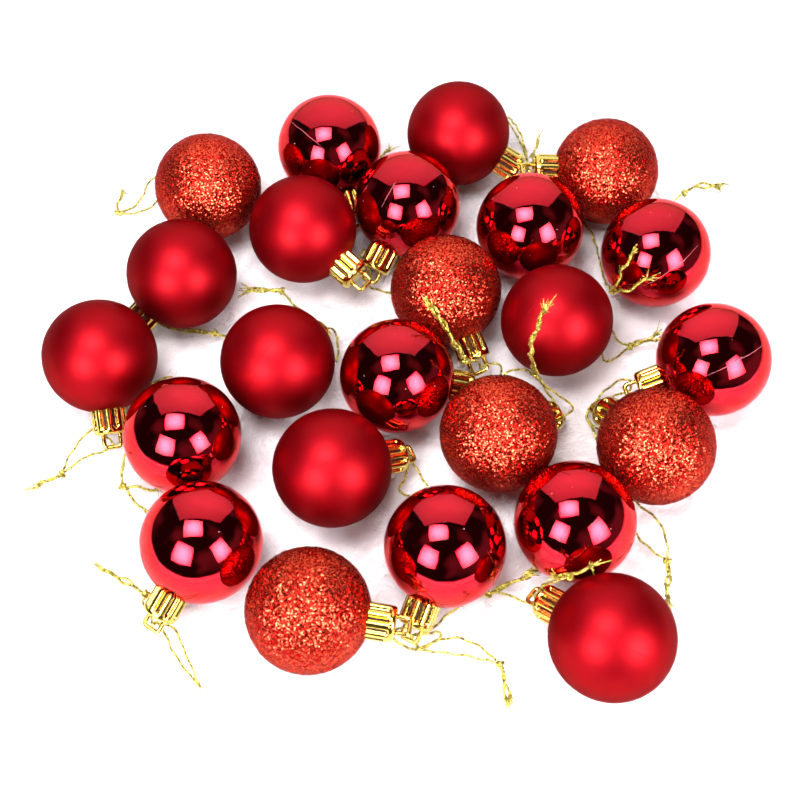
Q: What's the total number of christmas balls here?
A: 24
